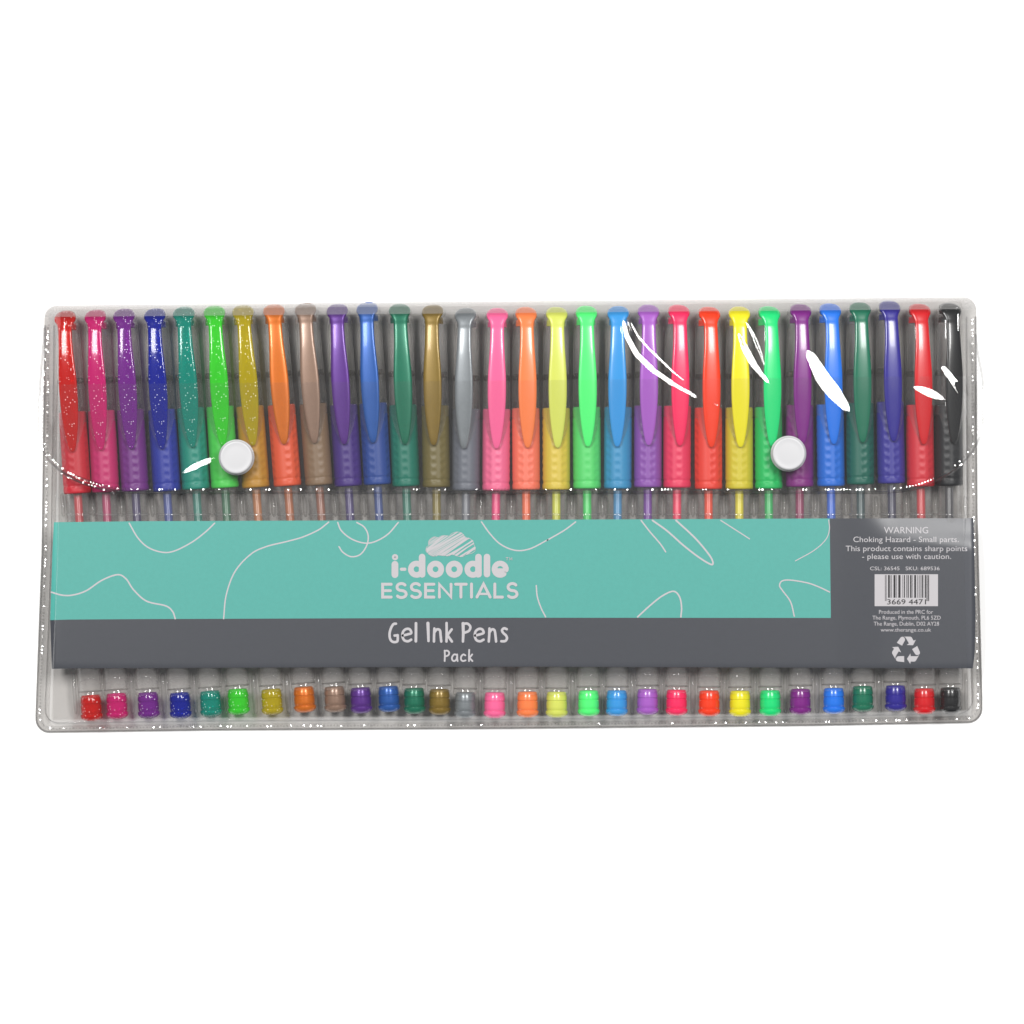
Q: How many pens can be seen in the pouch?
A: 30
